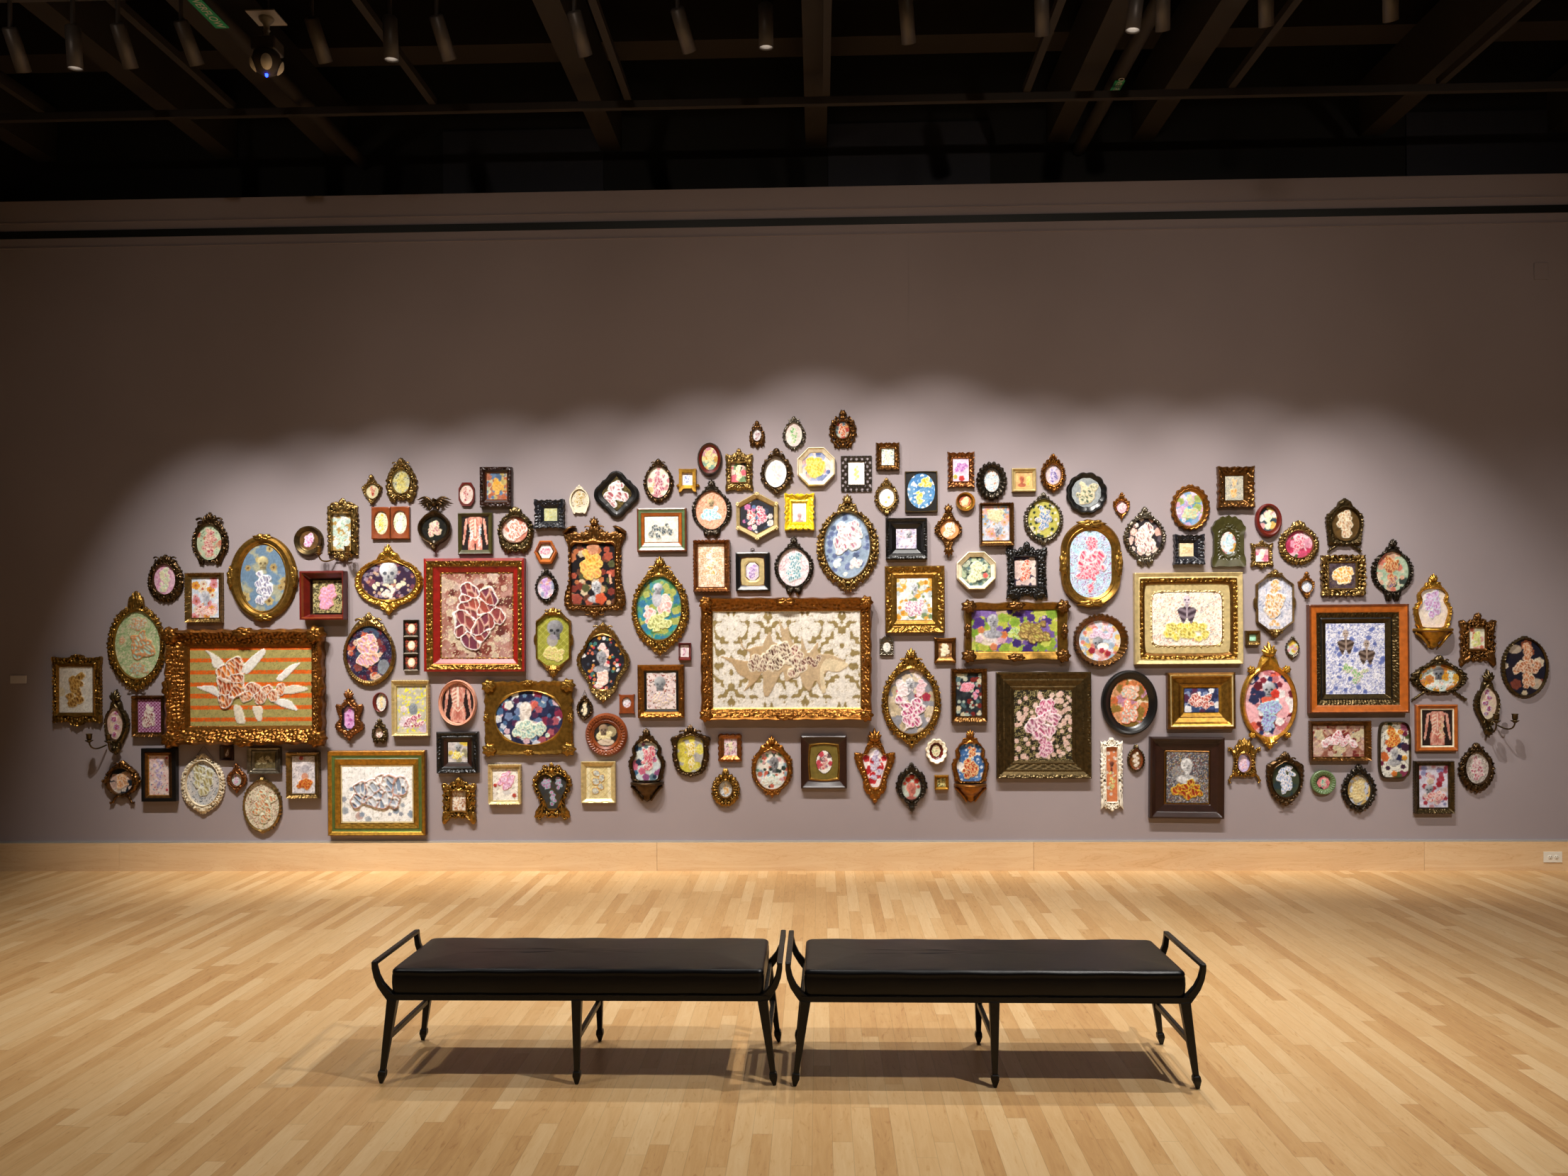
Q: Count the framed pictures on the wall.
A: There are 150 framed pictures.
